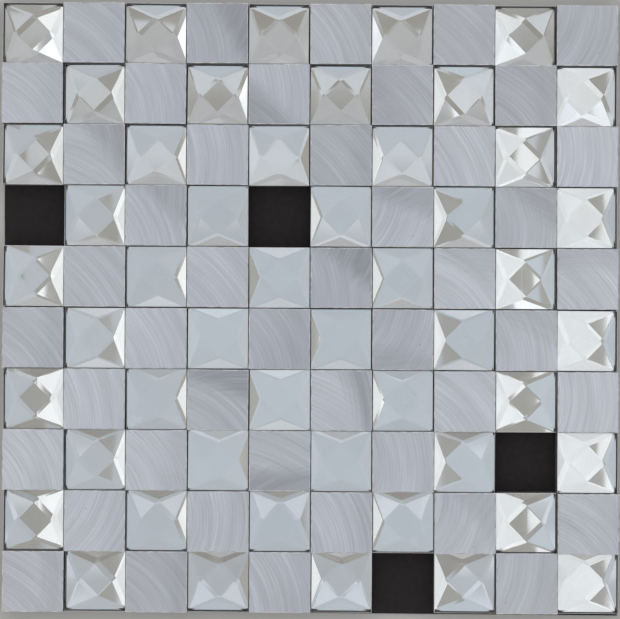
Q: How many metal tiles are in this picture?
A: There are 46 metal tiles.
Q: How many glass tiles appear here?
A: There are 50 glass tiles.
